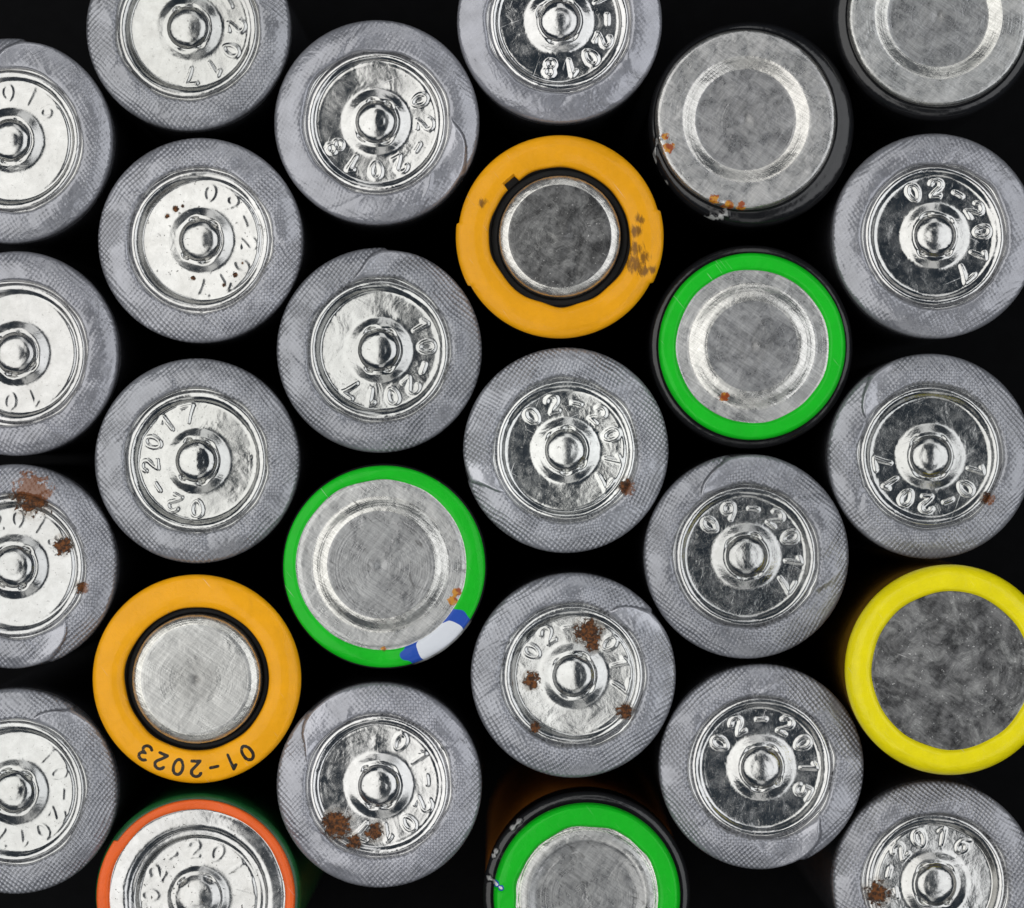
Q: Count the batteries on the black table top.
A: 27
